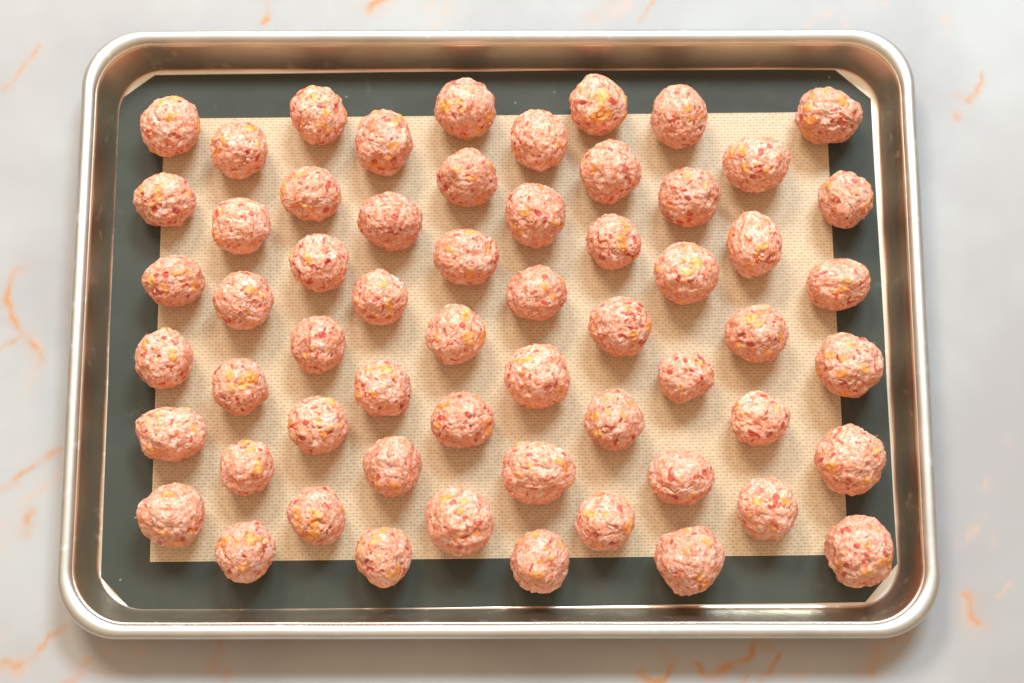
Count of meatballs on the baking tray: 59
